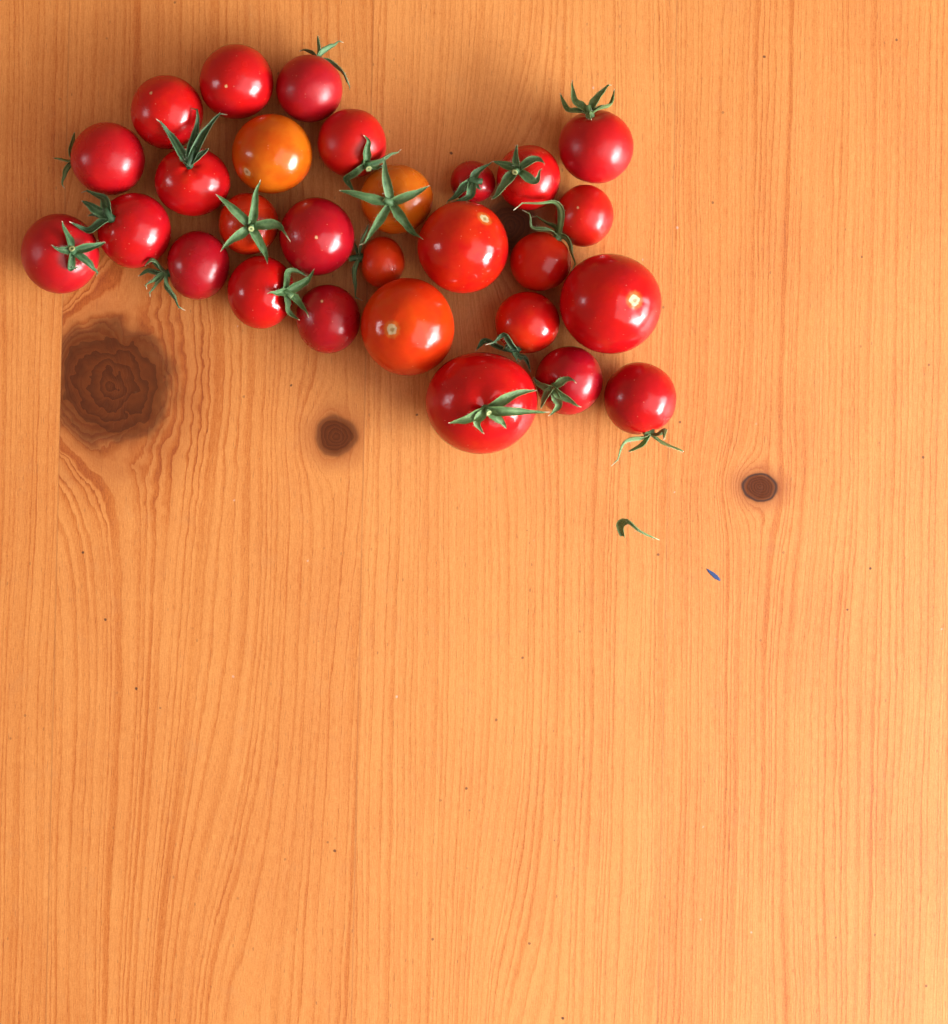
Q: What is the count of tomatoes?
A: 28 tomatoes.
